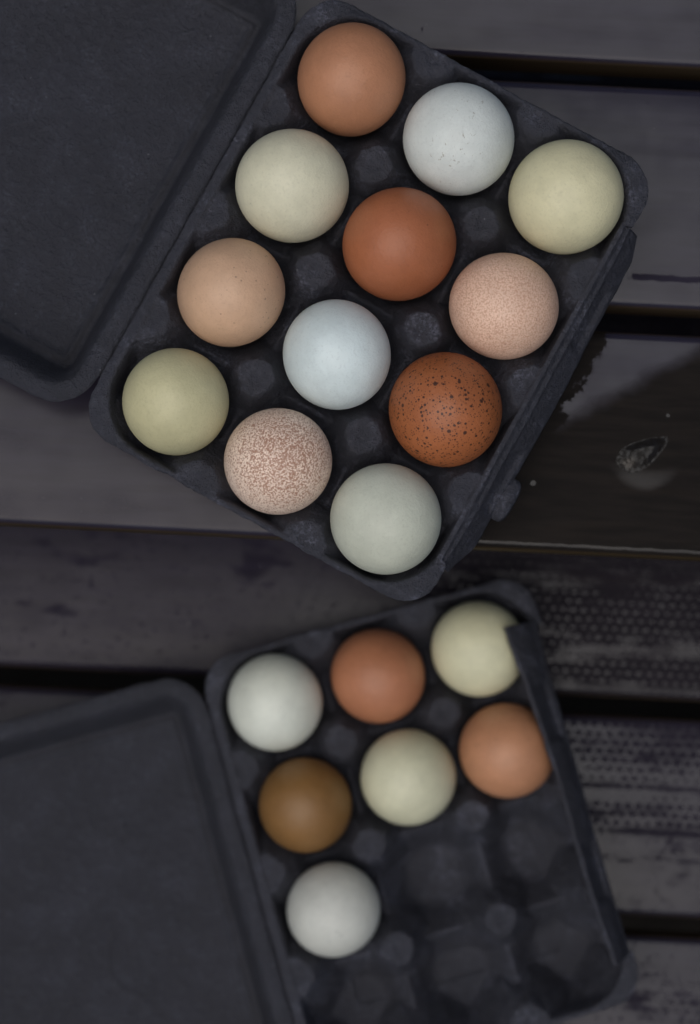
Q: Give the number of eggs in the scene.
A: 19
